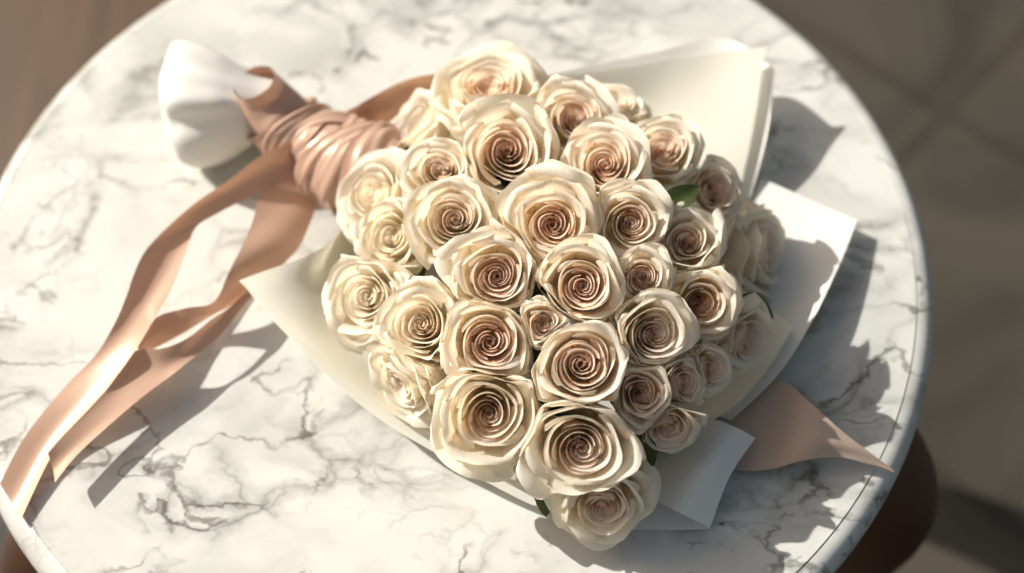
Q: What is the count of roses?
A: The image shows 35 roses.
